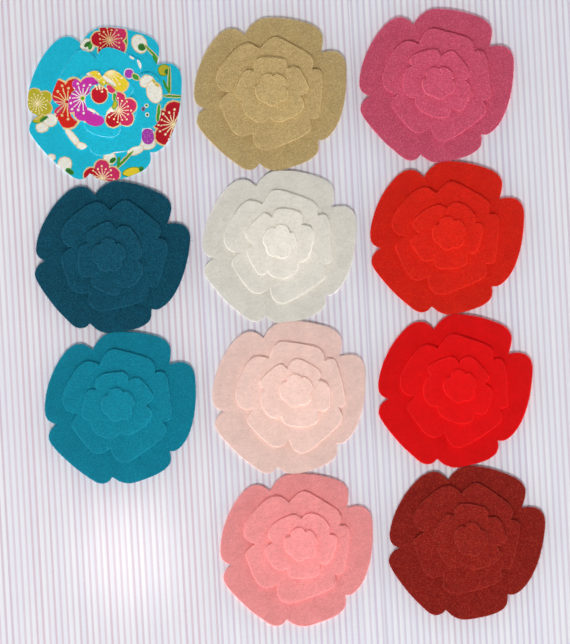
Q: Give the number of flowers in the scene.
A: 11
